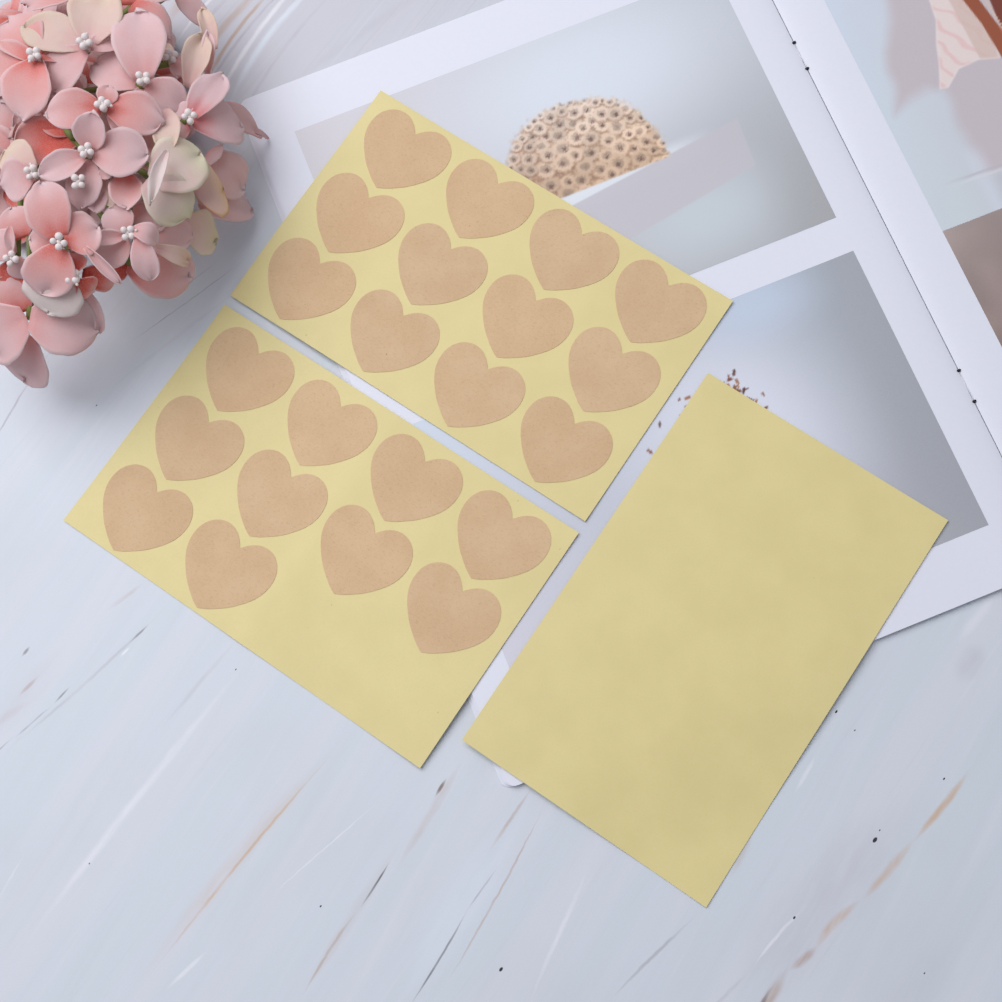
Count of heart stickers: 22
